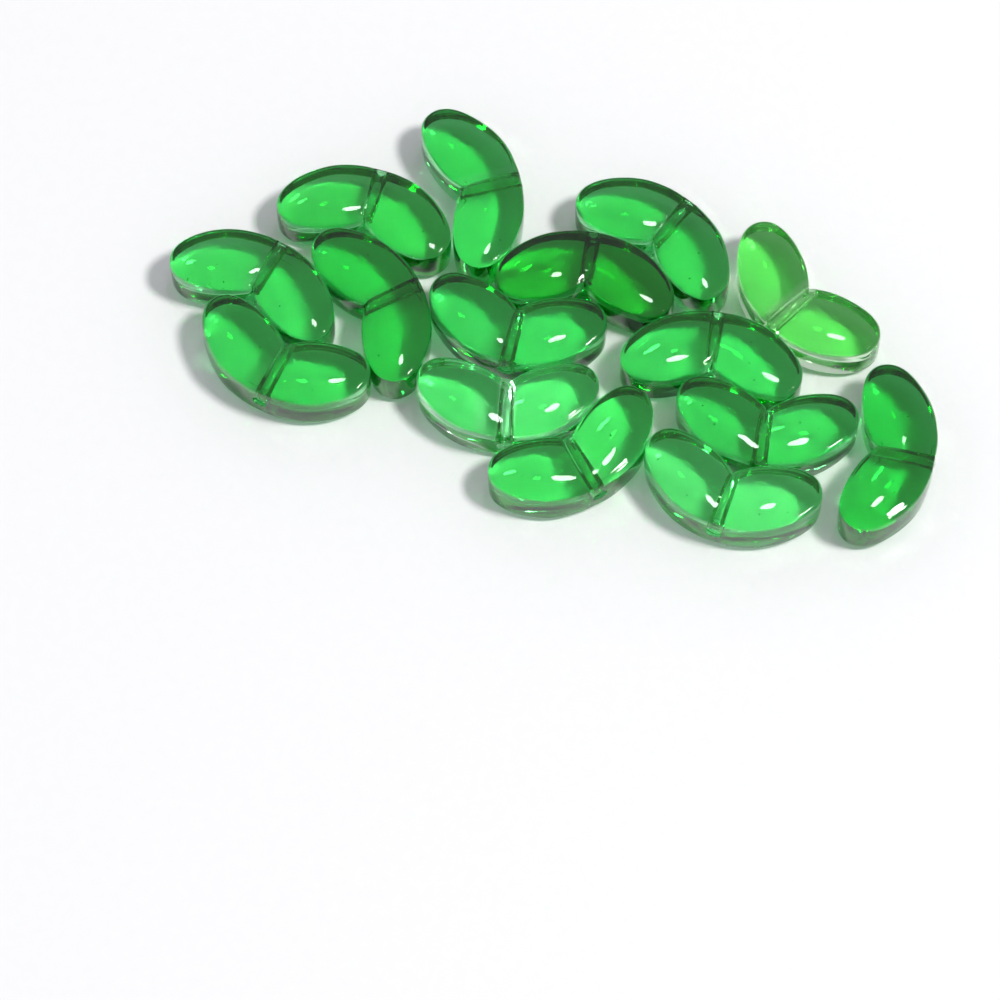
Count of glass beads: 15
